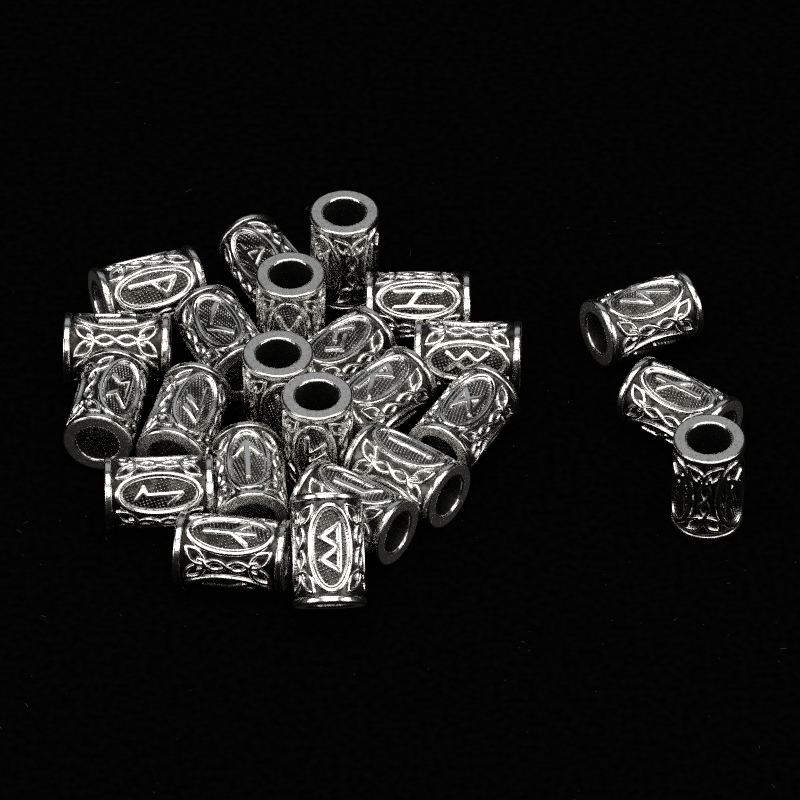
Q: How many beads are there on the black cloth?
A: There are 24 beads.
